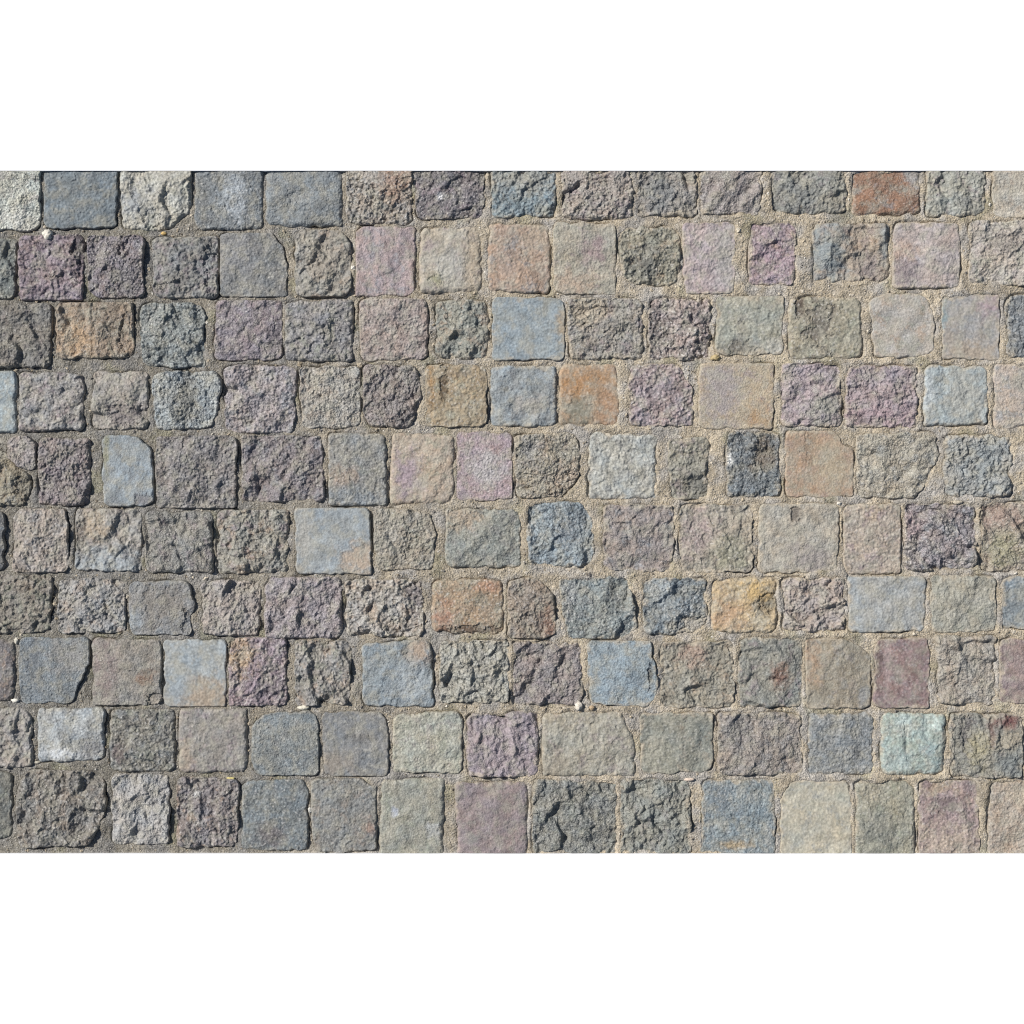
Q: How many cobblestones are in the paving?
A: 153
